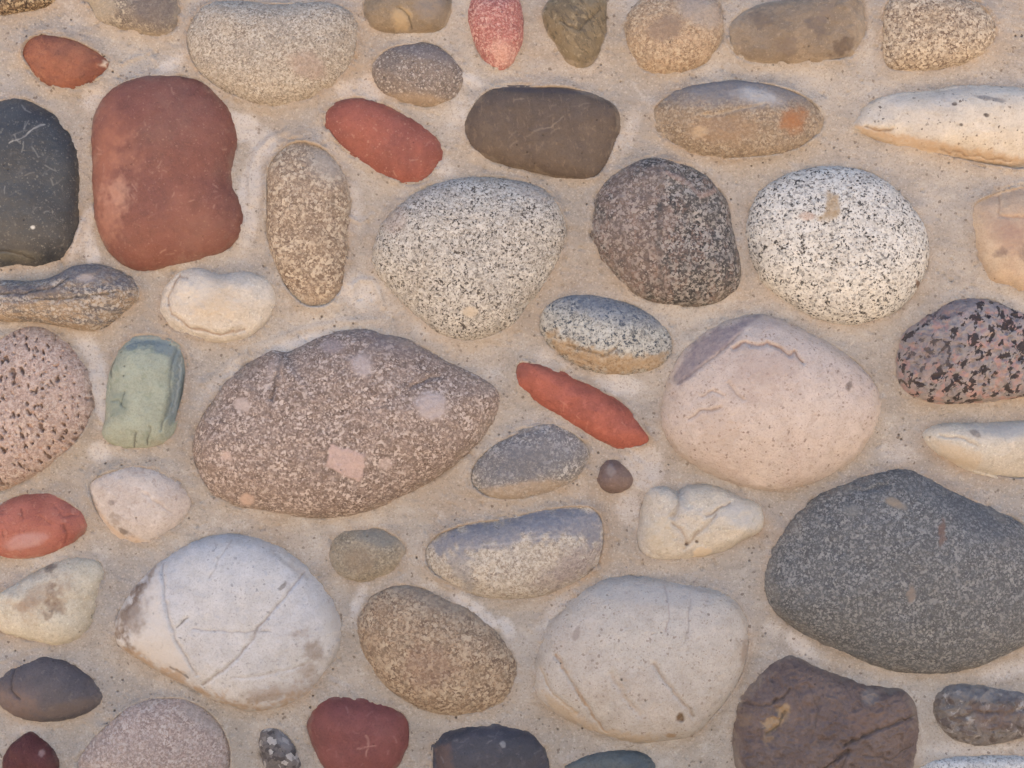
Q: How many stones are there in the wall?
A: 54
